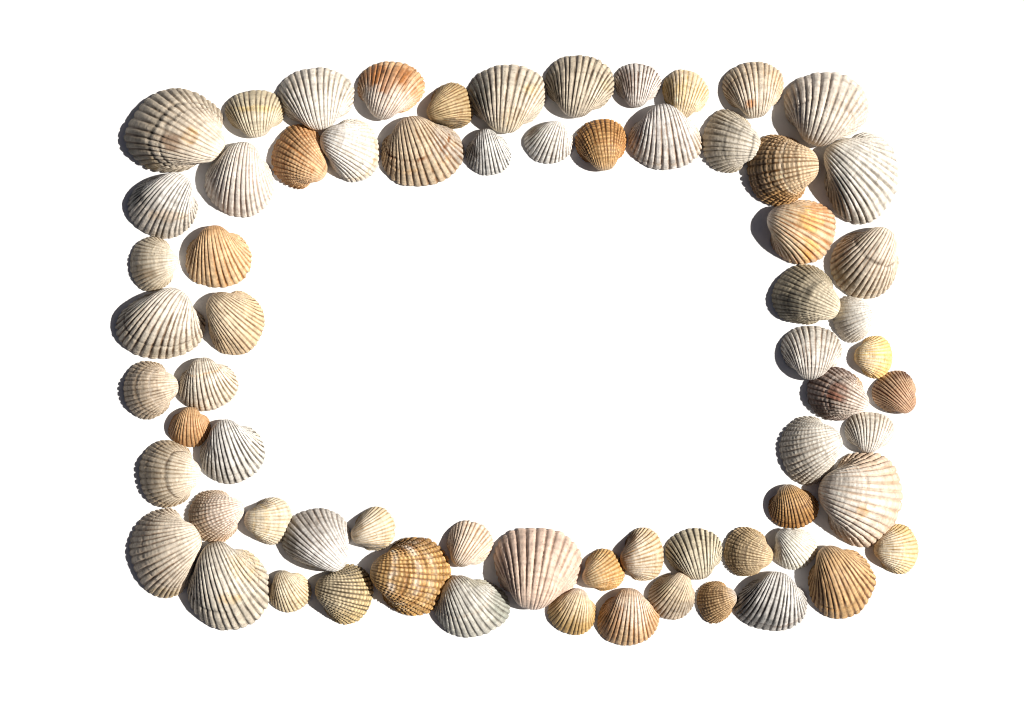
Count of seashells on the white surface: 68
